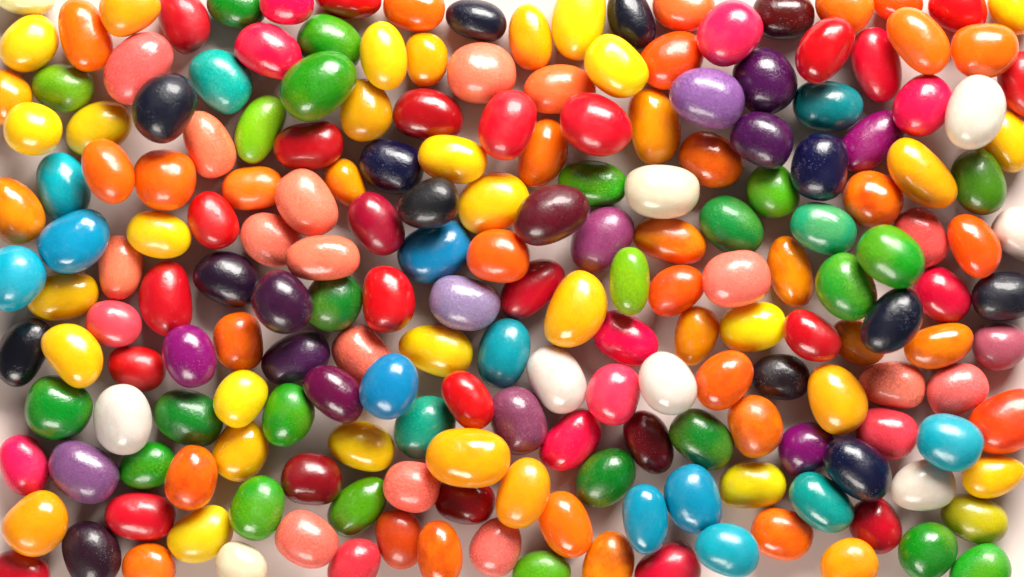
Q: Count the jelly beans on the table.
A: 200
